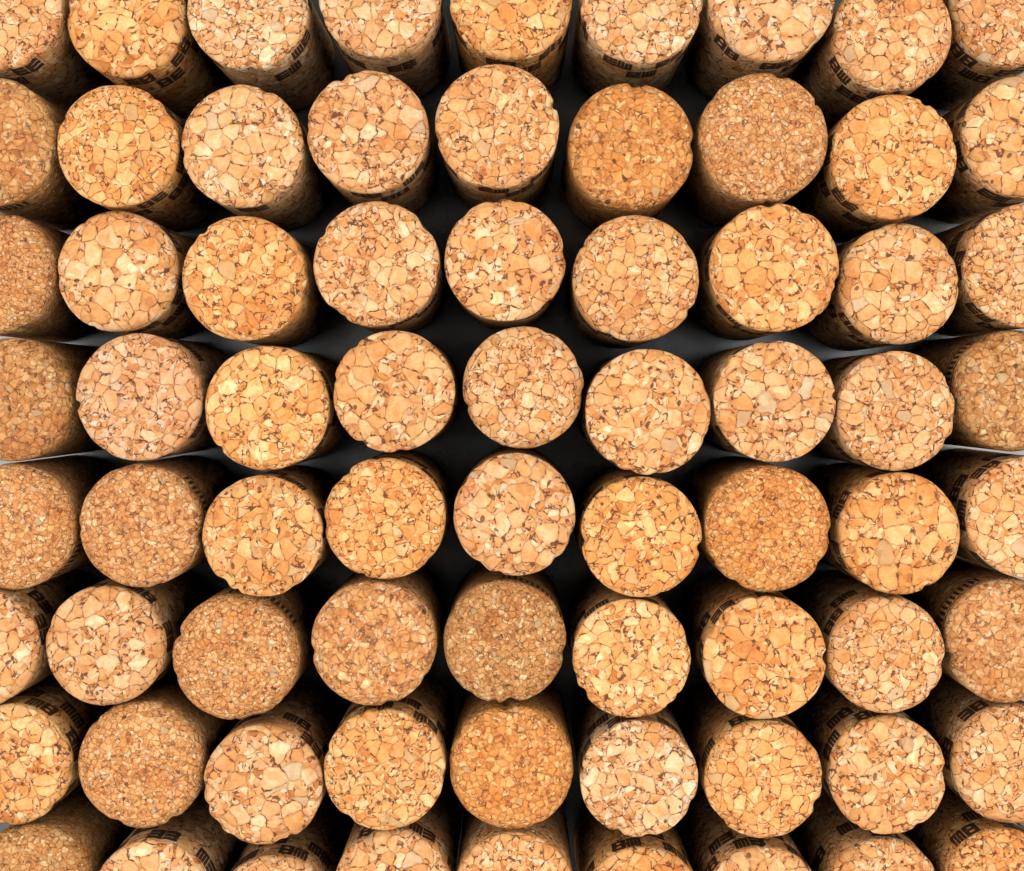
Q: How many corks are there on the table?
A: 72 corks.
